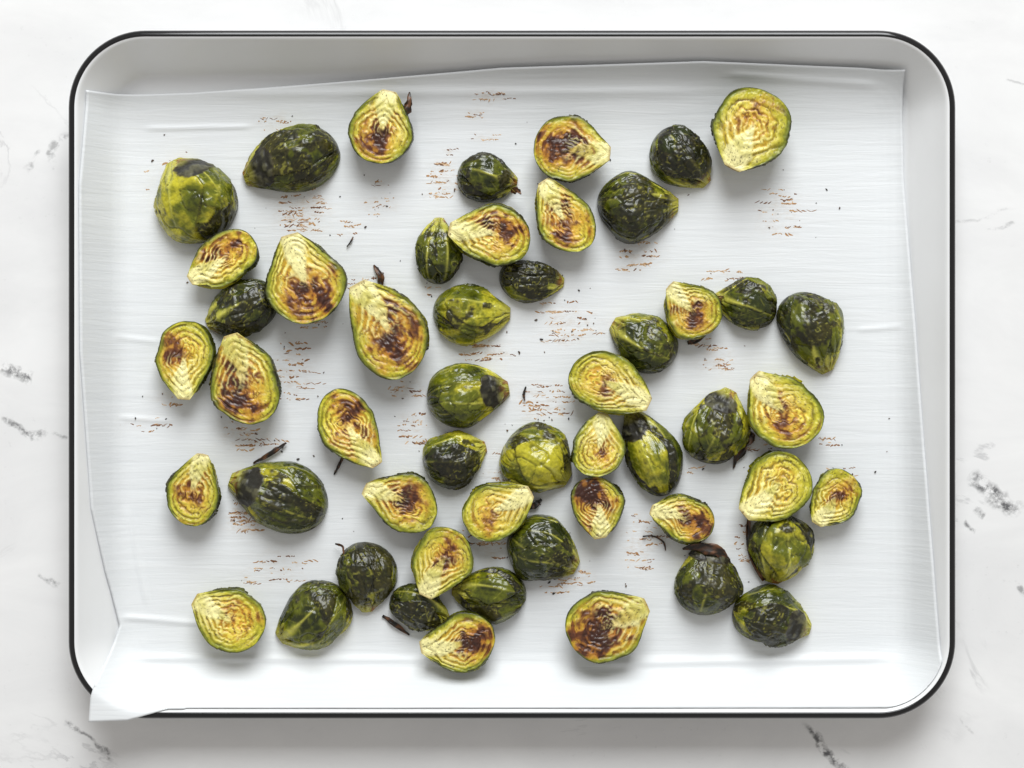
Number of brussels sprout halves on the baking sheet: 52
